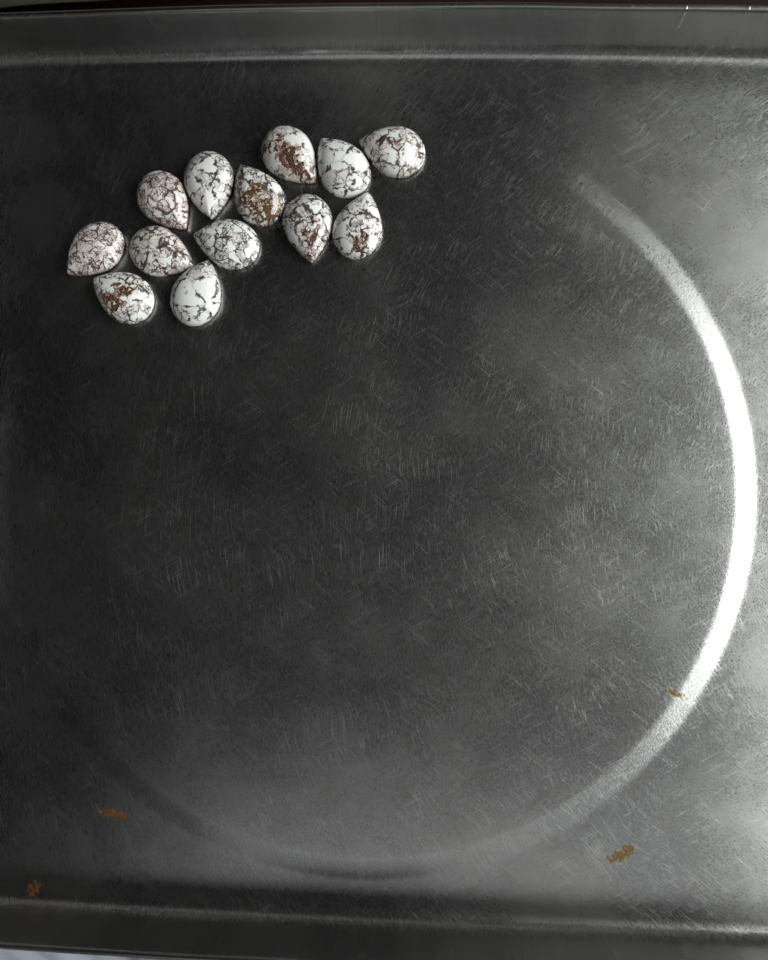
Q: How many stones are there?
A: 13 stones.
